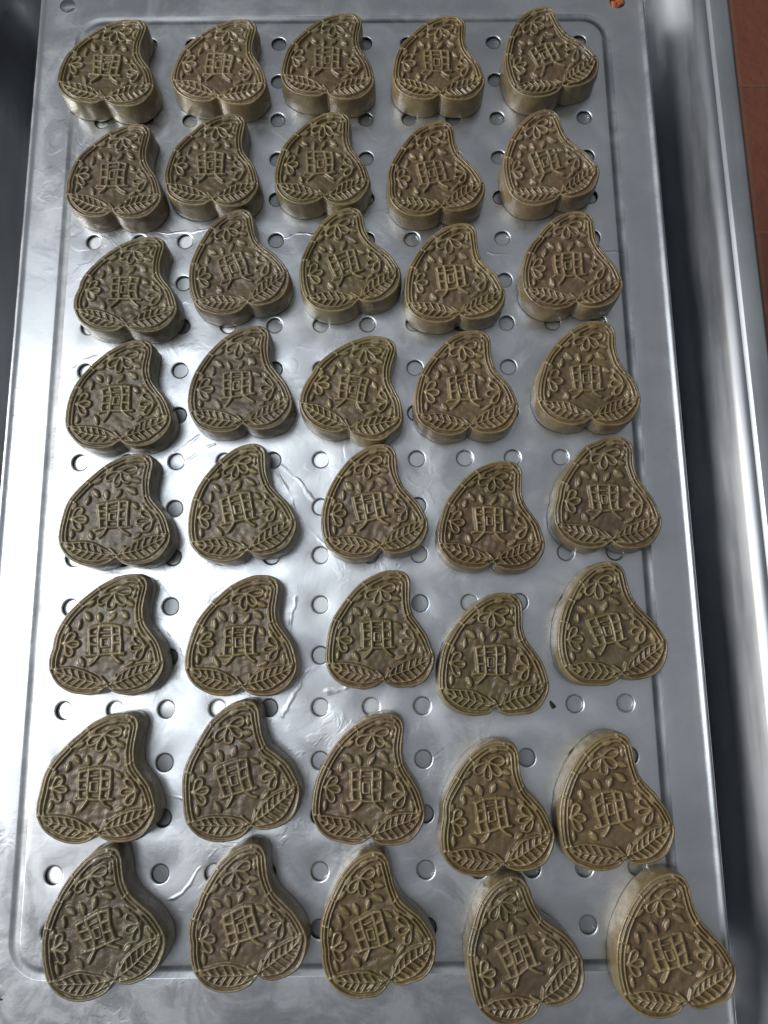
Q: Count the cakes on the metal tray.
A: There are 40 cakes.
